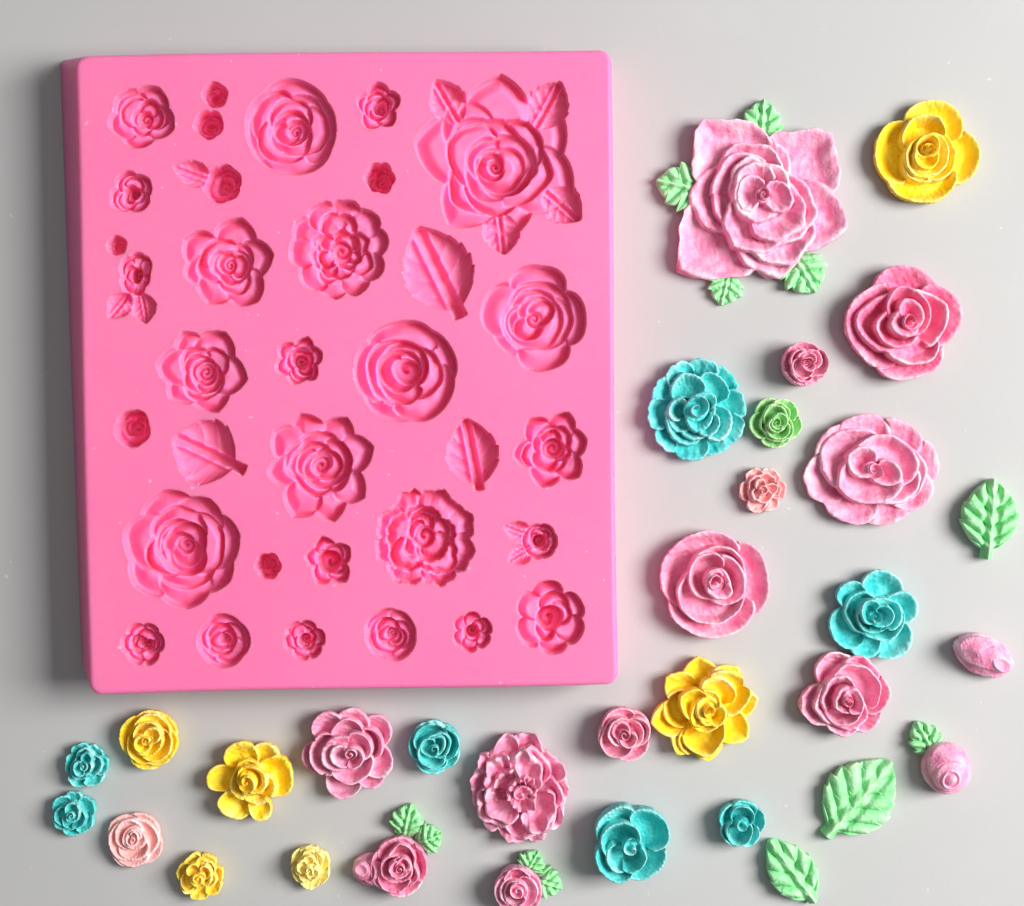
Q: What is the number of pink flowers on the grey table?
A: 15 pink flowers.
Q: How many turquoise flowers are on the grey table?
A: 7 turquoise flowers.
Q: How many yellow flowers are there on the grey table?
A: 6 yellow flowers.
